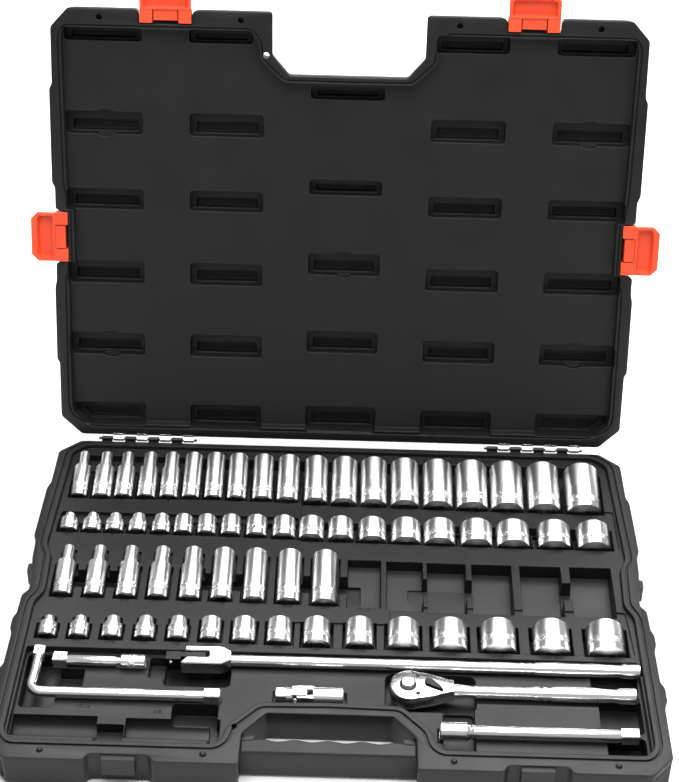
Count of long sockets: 28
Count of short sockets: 34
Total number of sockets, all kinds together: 62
